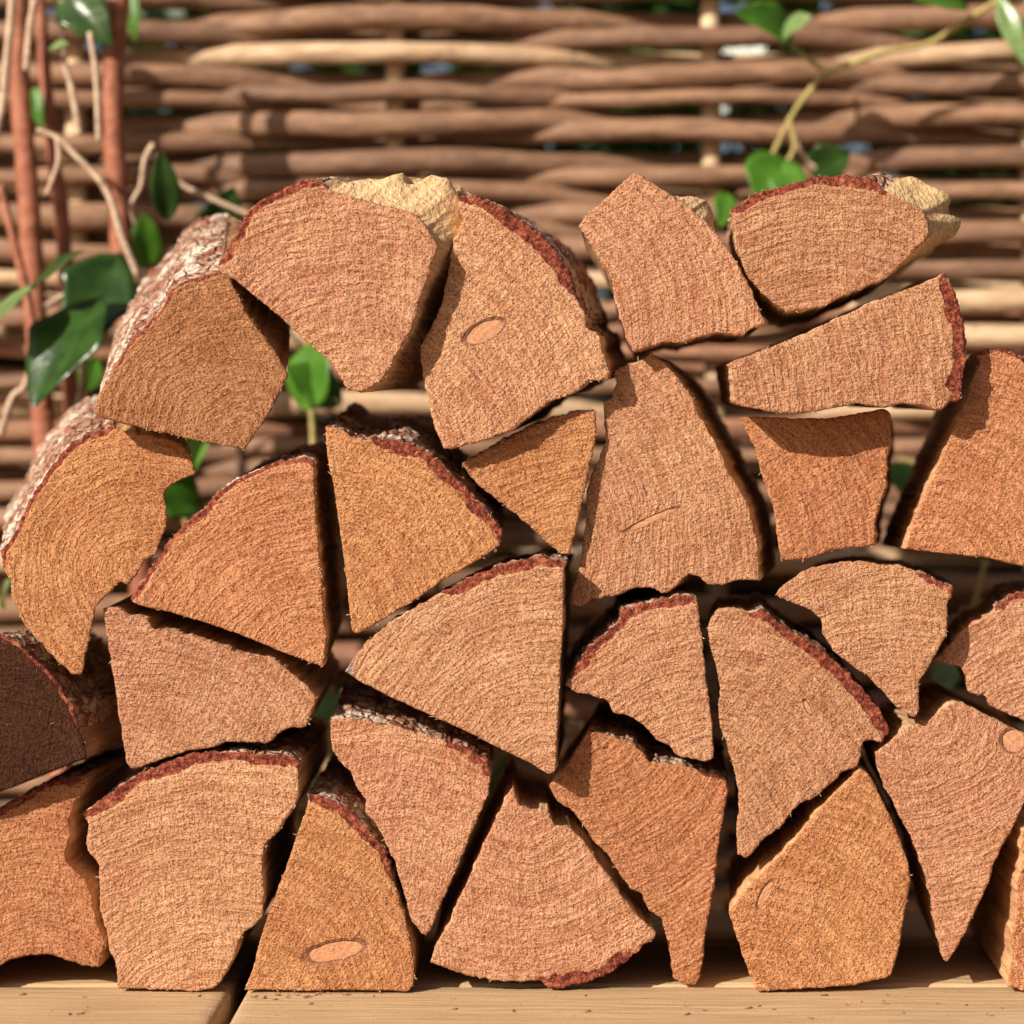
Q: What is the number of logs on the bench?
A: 29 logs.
